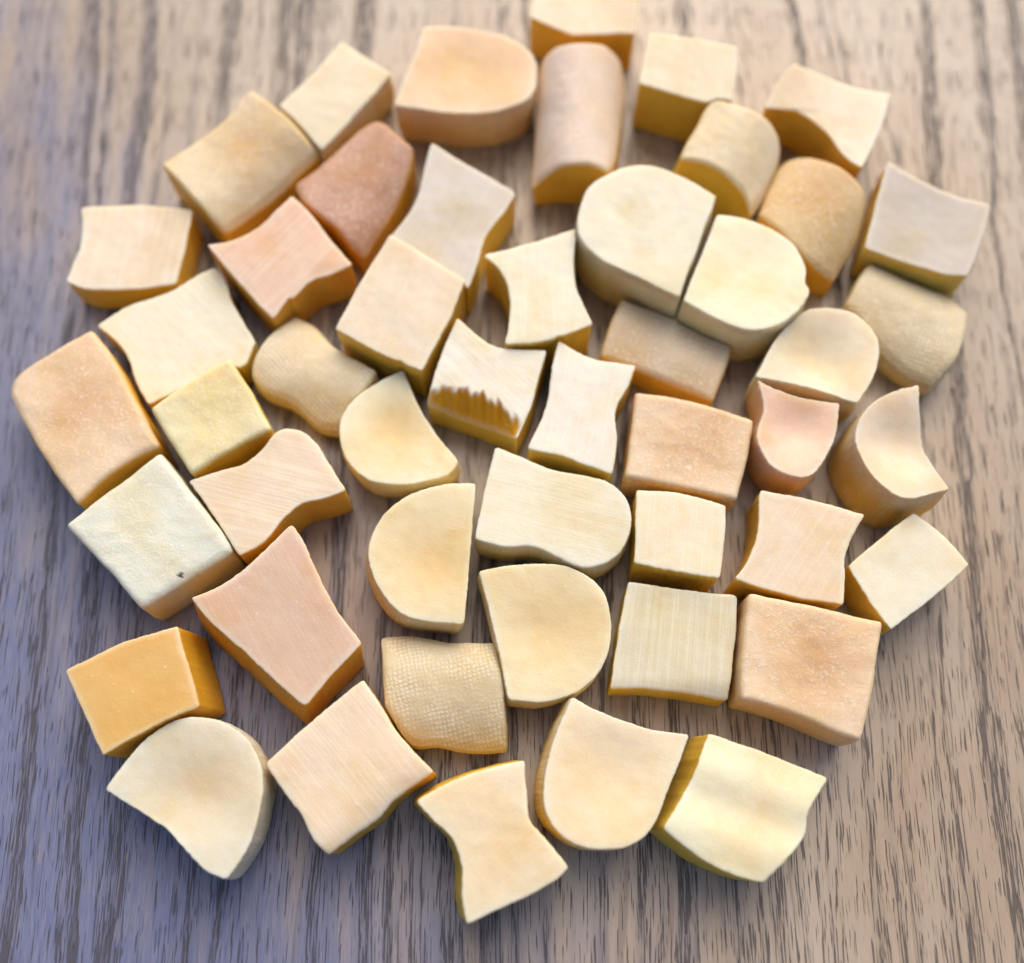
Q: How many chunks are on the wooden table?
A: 49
